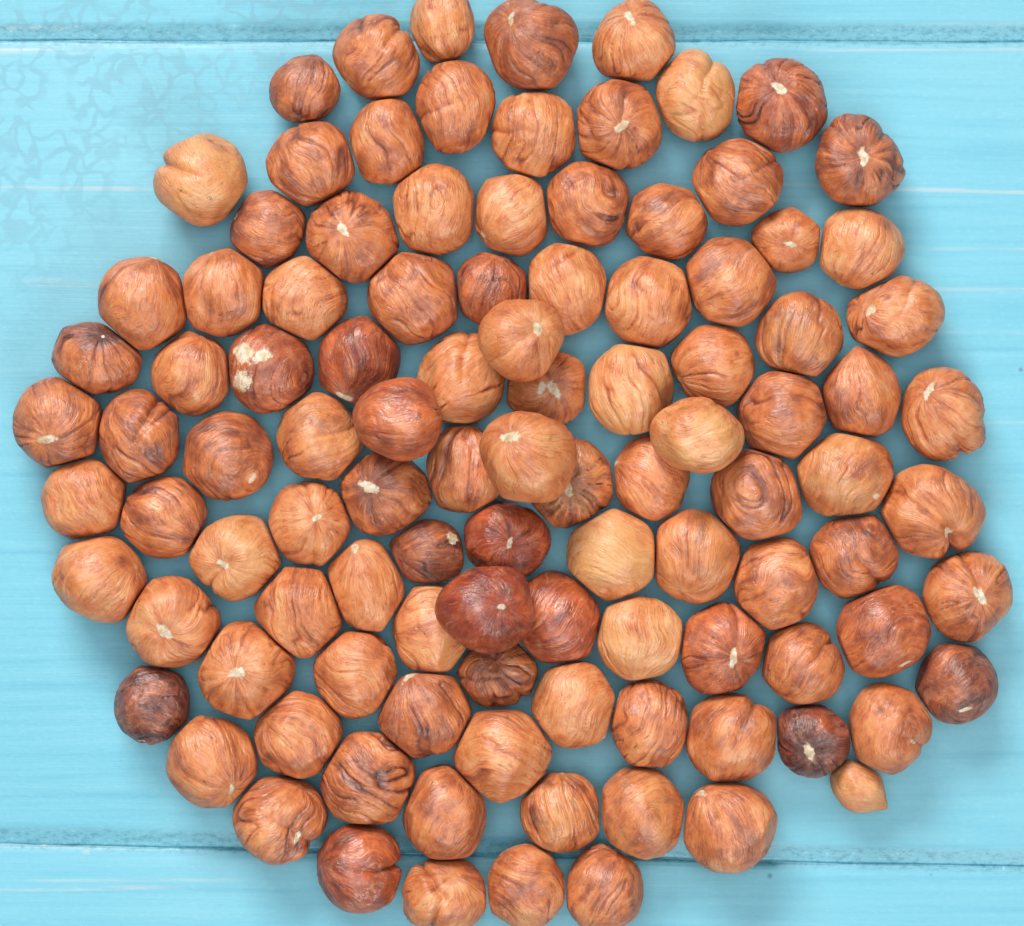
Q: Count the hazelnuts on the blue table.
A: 106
